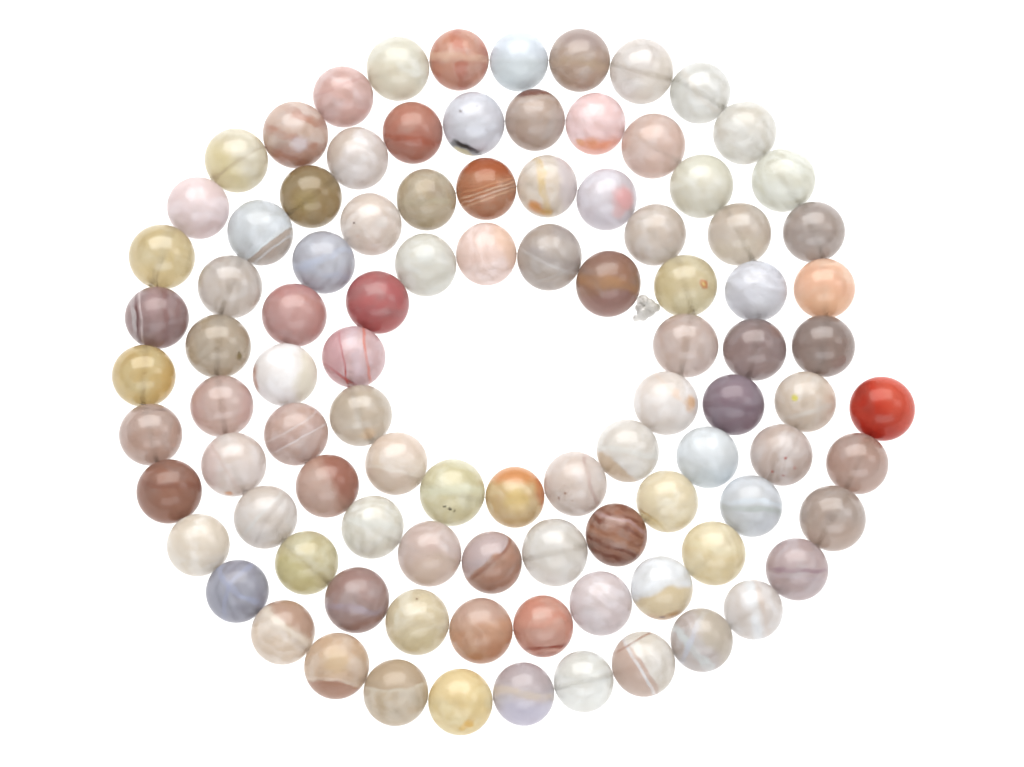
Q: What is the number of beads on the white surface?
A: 97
